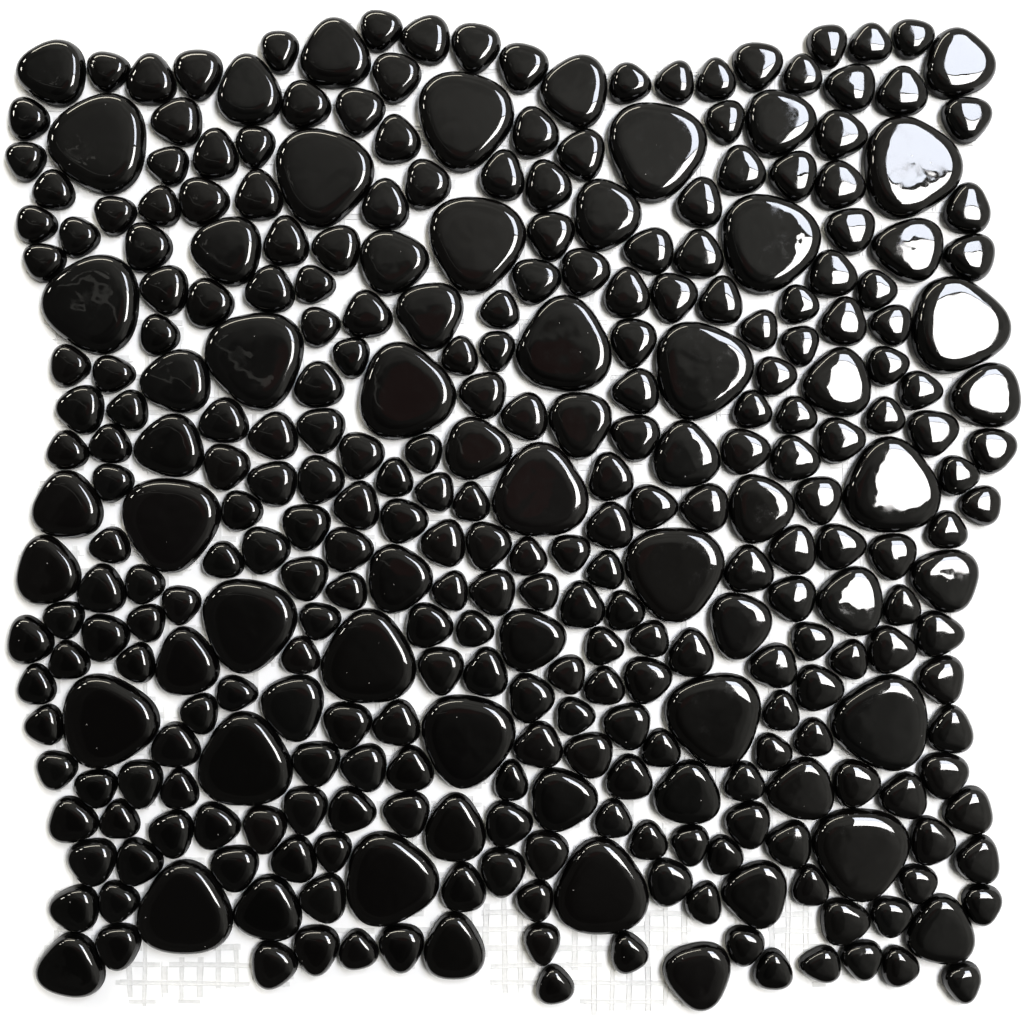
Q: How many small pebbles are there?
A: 144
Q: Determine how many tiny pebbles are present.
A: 115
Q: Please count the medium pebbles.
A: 38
